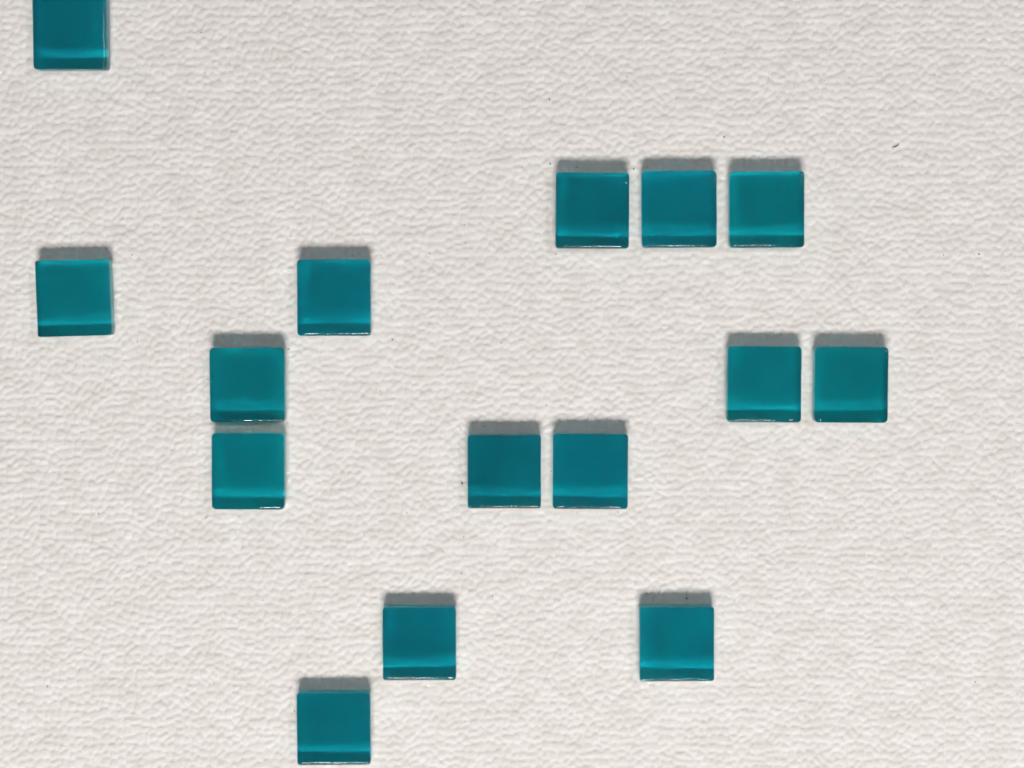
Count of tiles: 15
